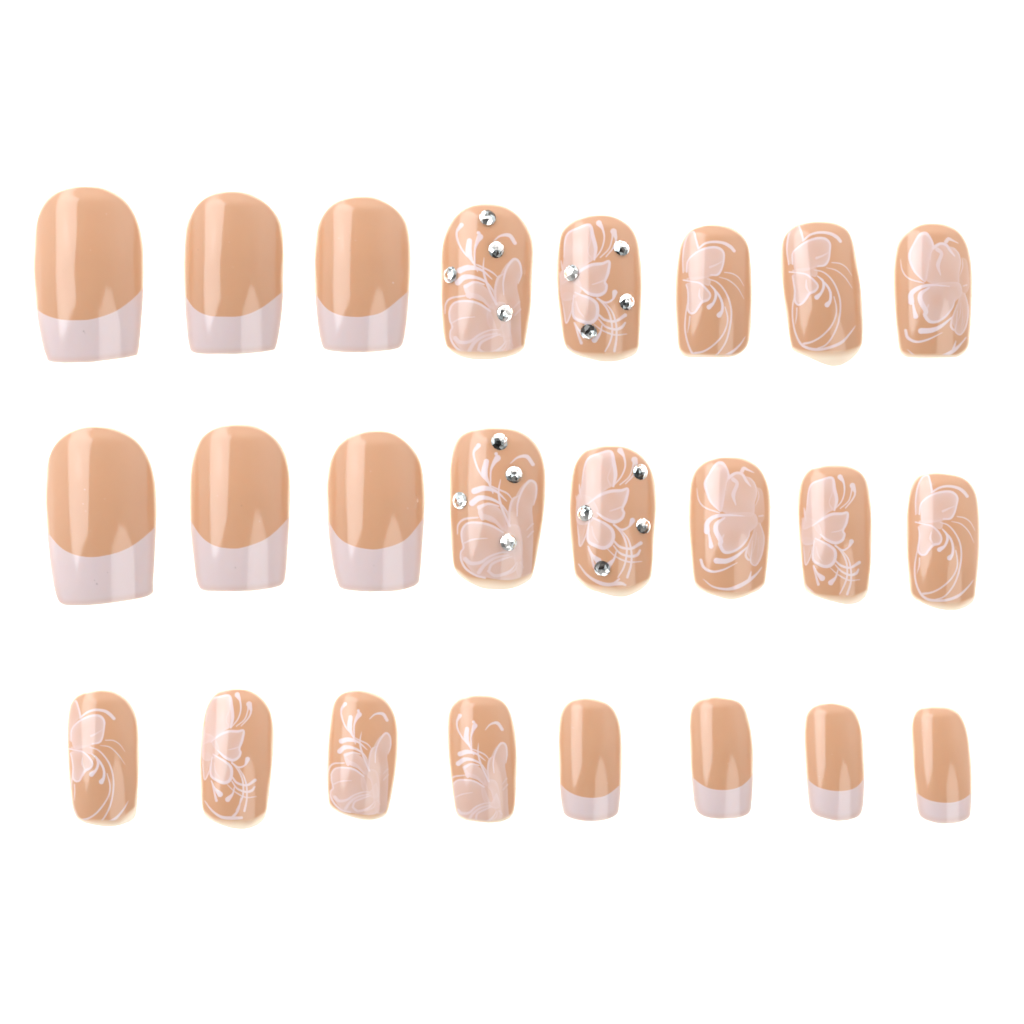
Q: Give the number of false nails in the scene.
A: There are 24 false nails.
